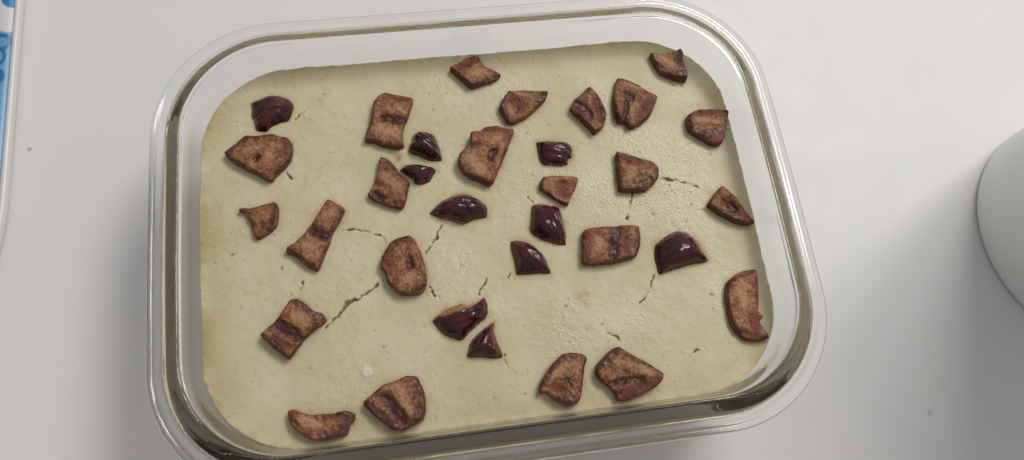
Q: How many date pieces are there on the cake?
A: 33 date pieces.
